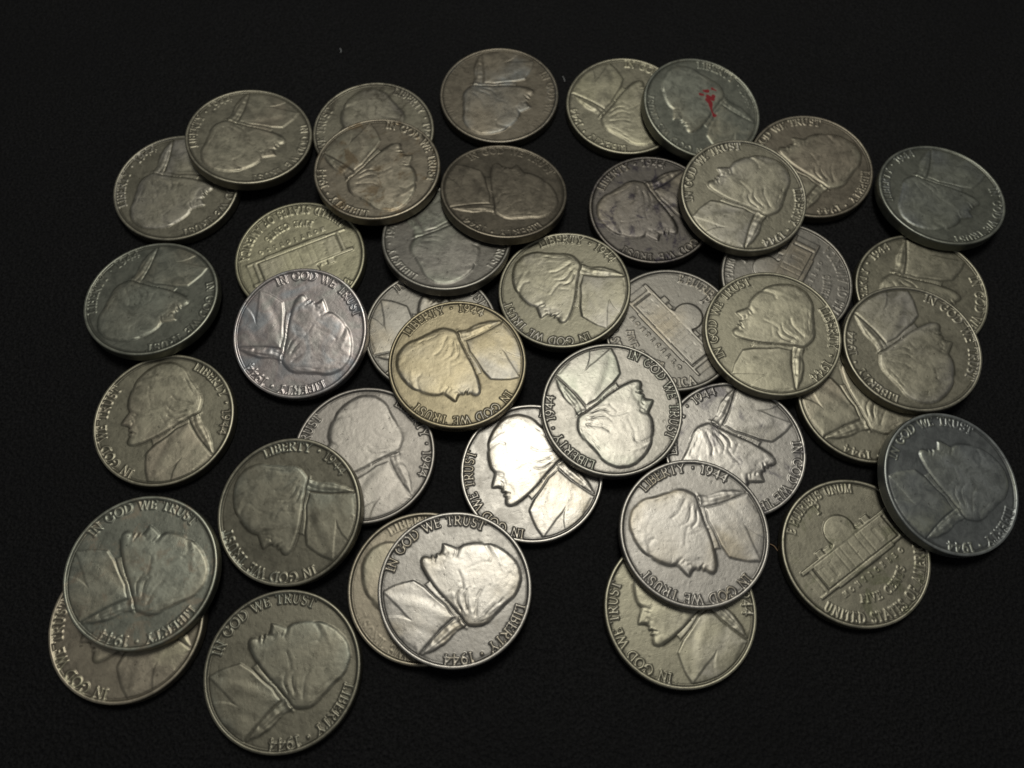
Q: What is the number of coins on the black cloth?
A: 40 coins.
